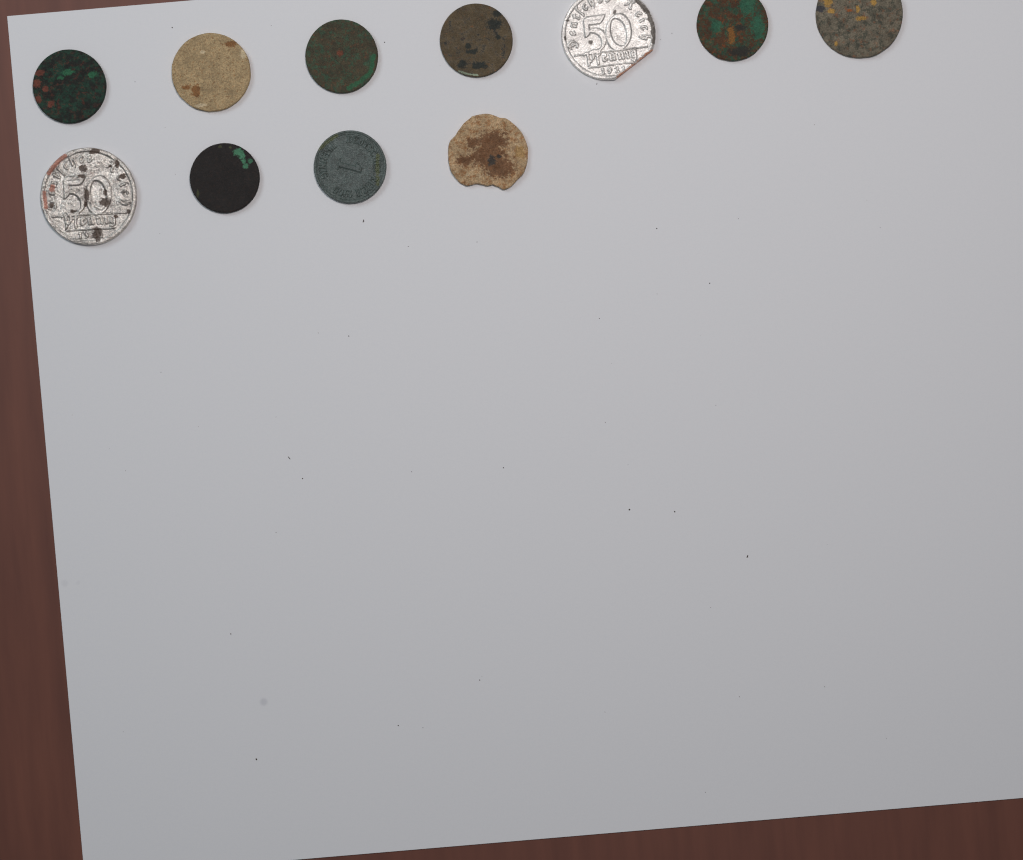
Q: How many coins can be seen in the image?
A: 11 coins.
